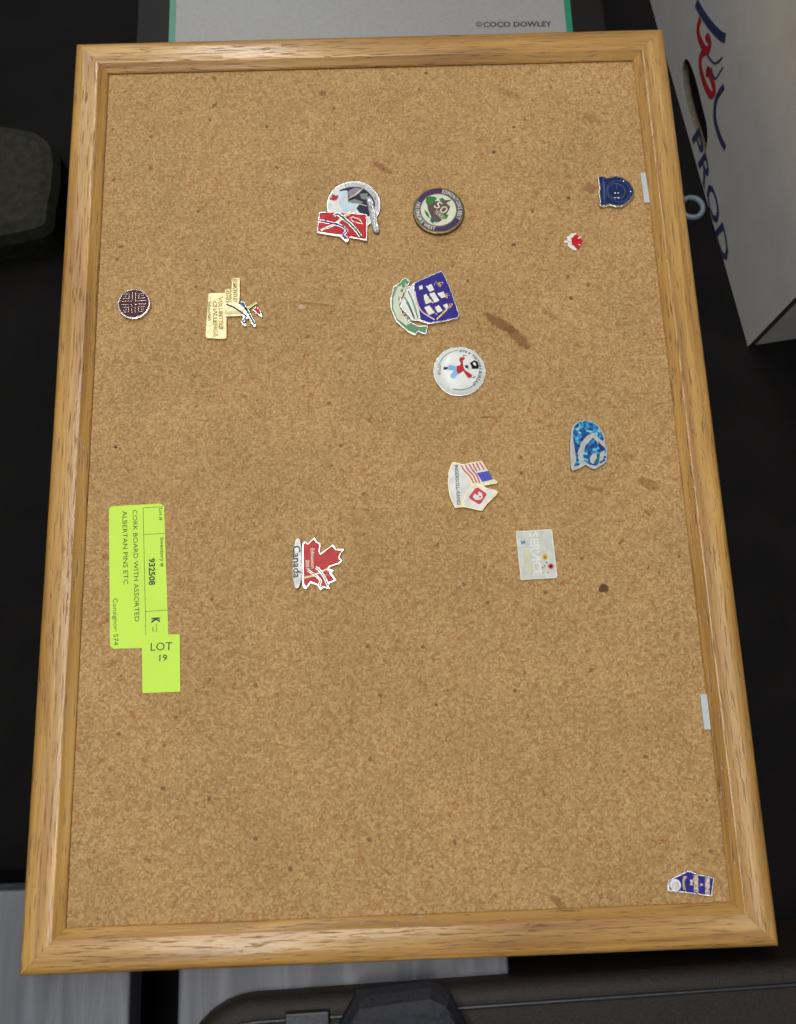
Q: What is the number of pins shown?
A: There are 13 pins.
